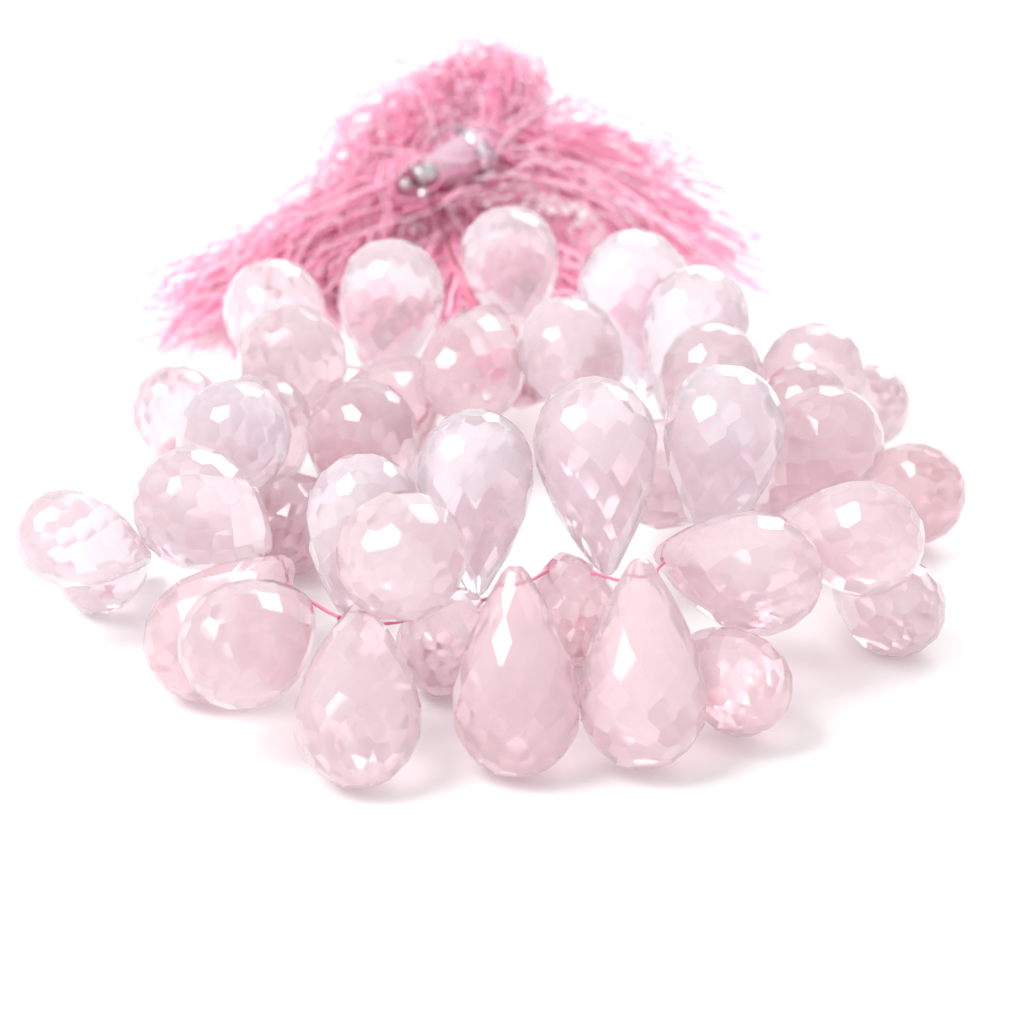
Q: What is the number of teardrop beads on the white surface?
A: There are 41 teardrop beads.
